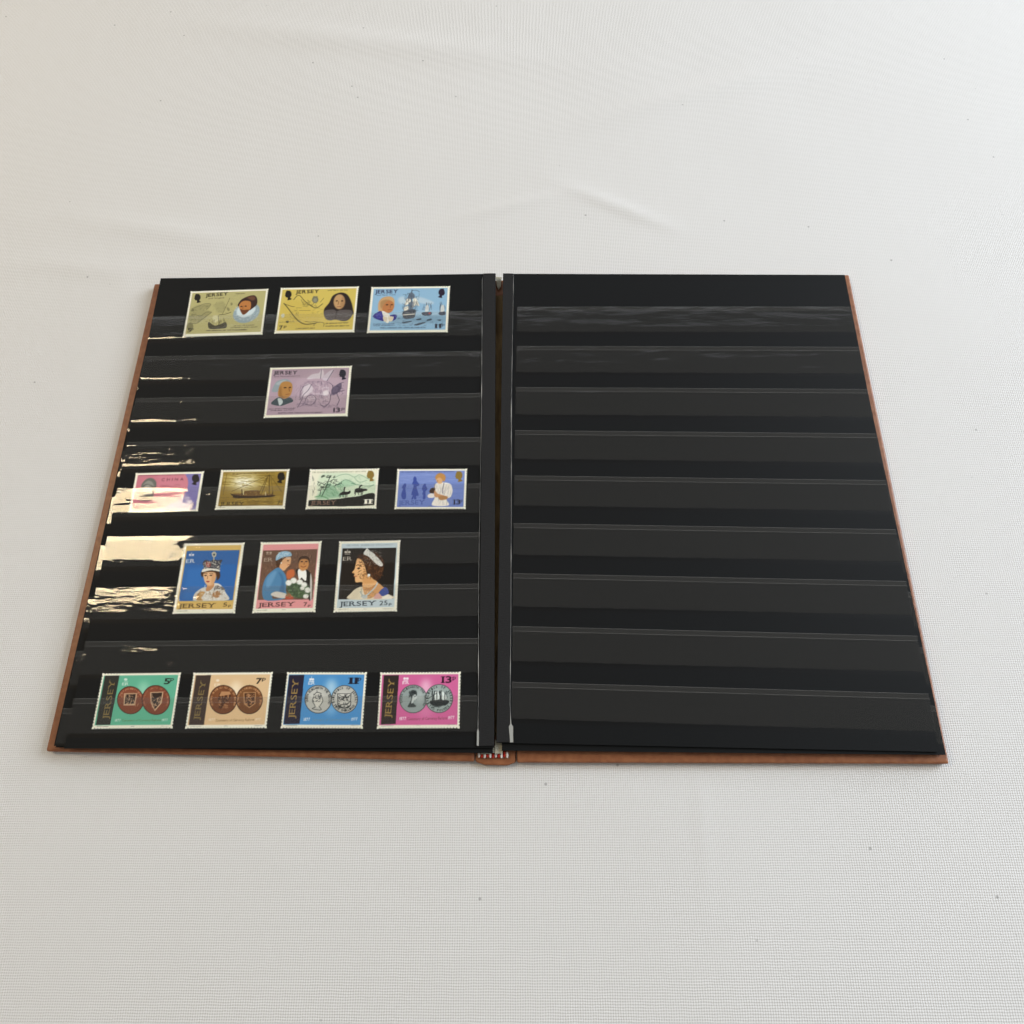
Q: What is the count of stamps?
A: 15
